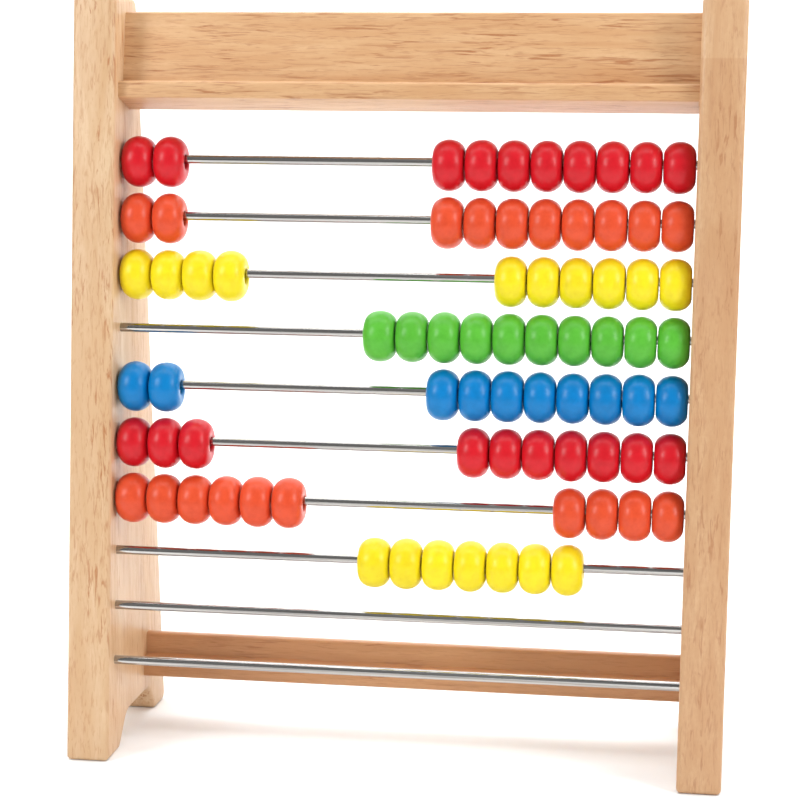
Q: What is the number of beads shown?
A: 77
